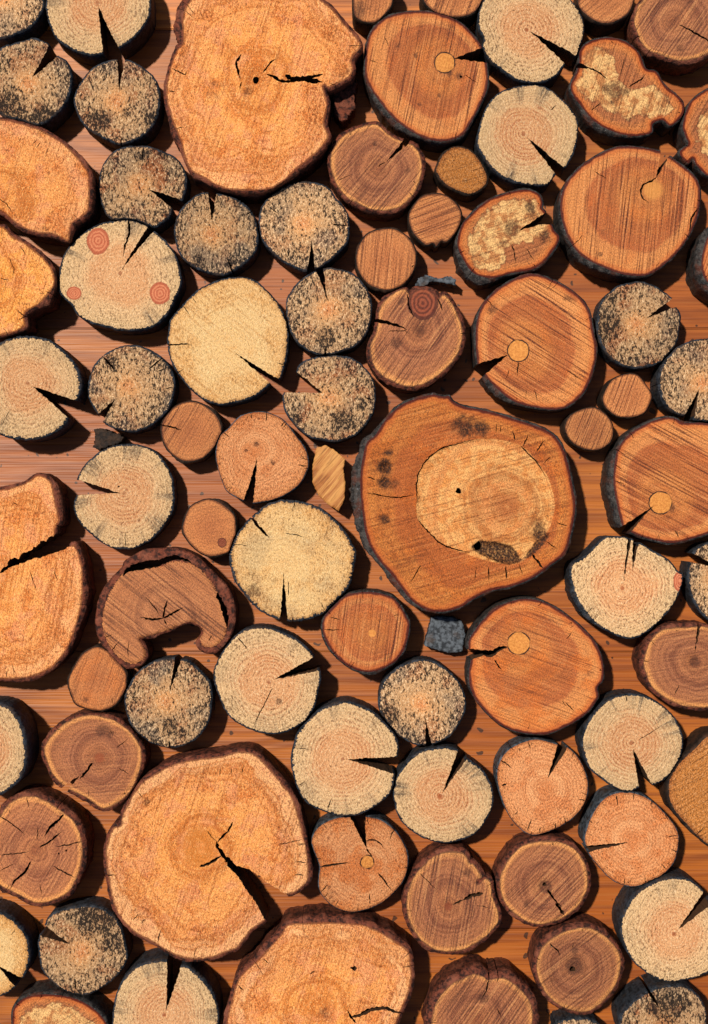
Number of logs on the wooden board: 79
